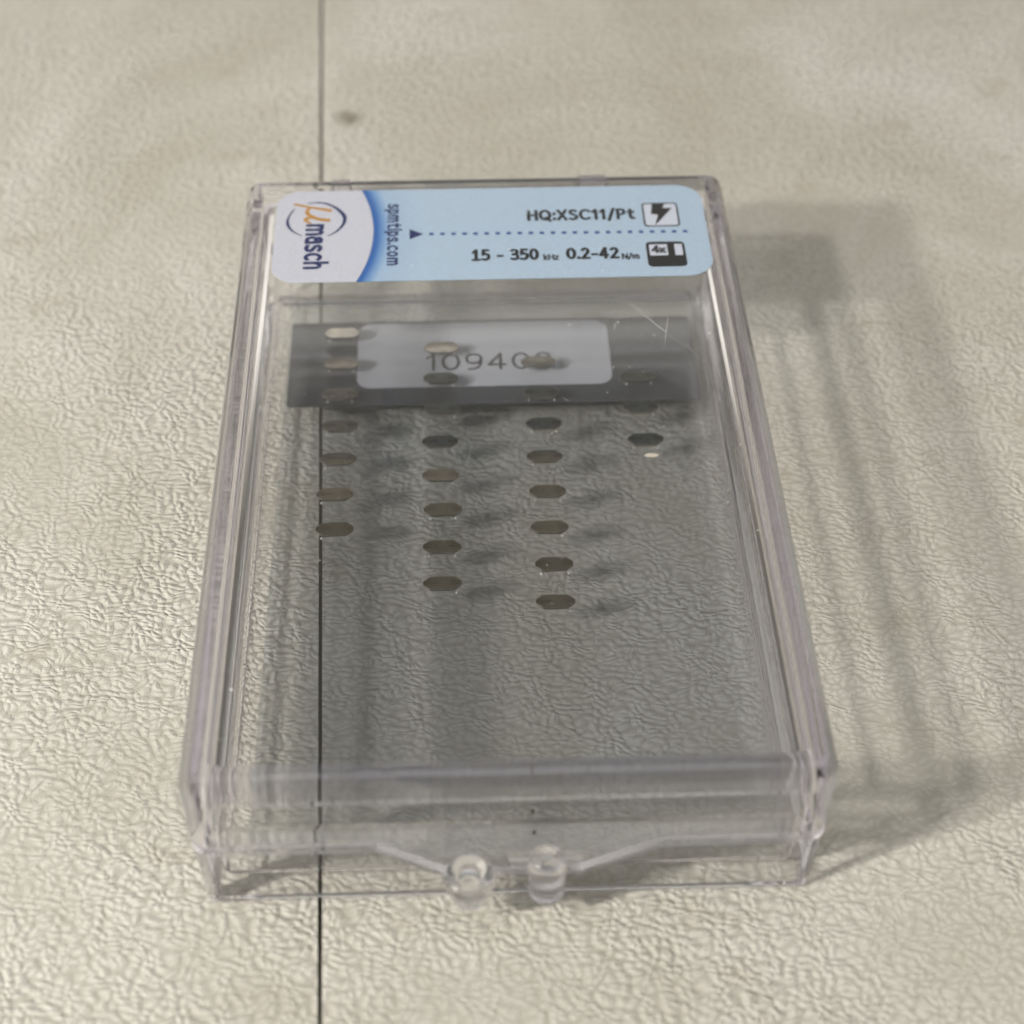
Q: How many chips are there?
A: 26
